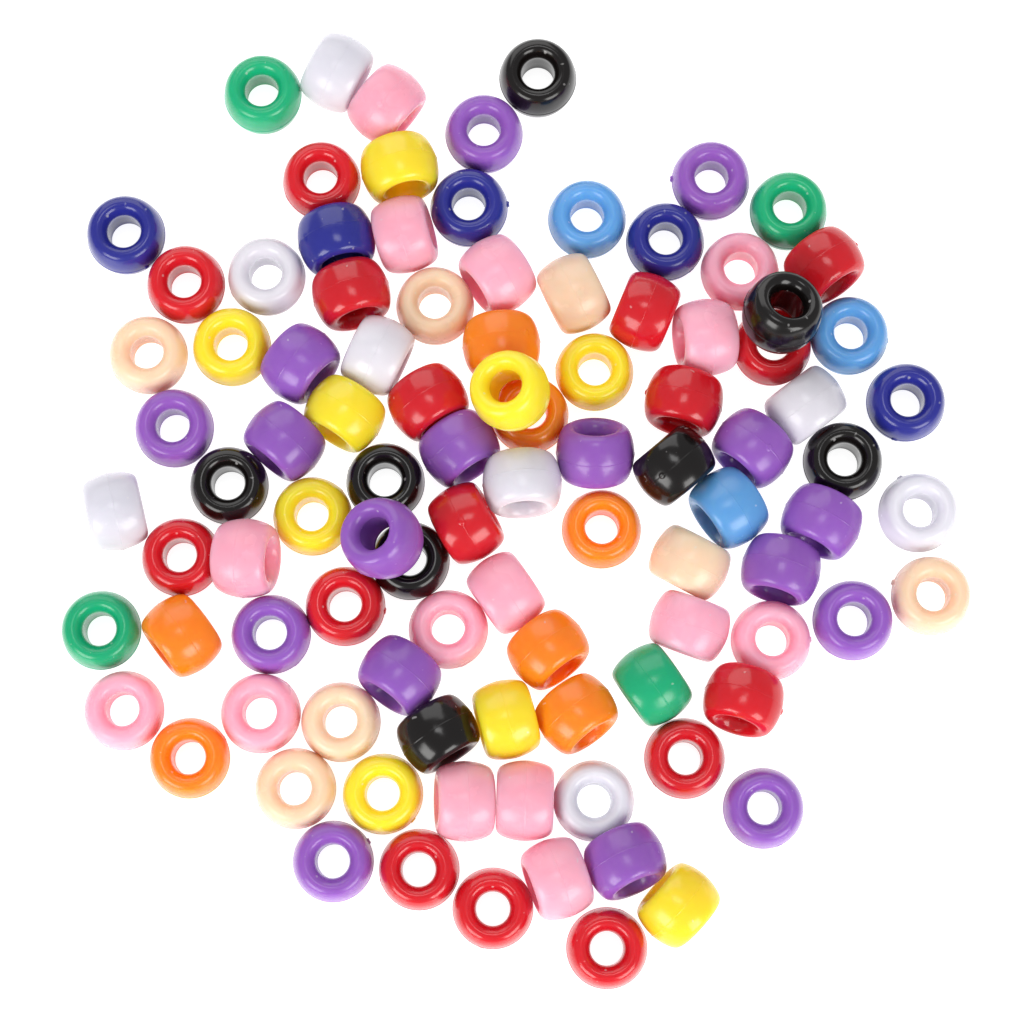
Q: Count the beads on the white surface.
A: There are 99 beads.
